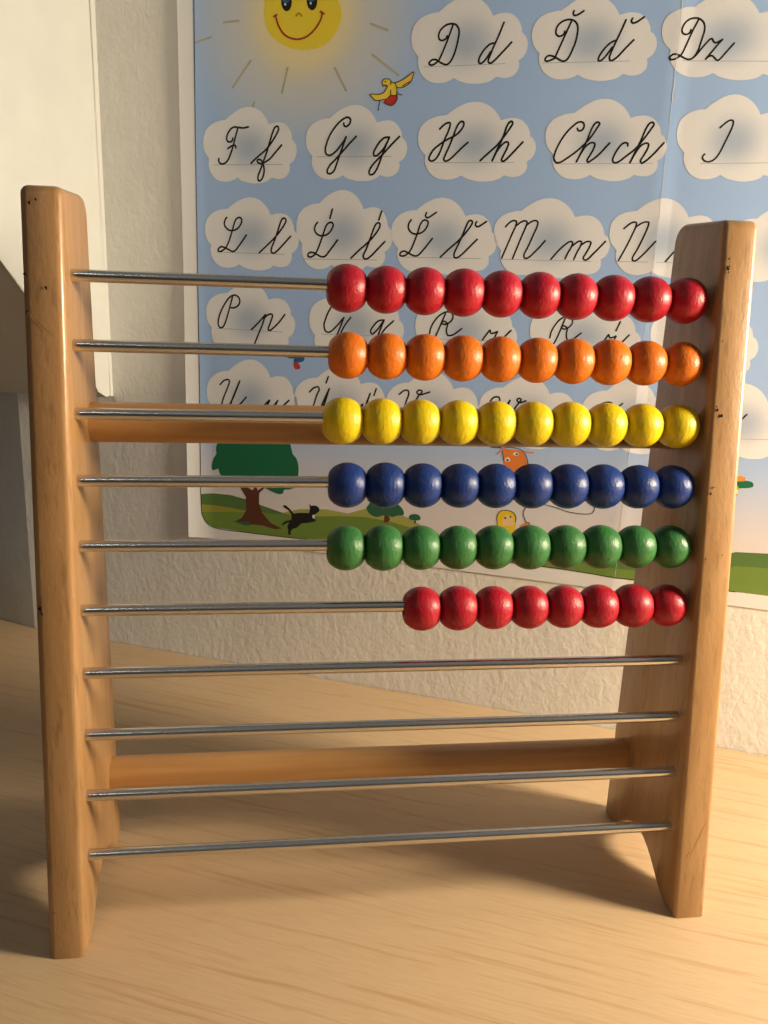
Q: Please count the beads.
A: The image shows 58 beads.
